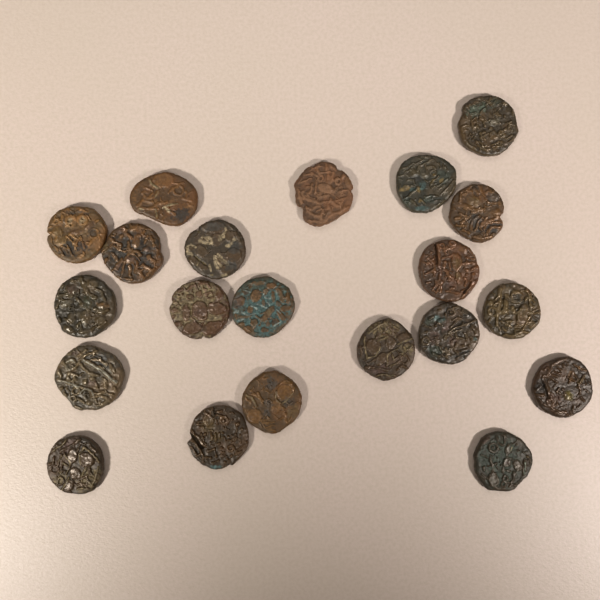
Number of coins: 21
